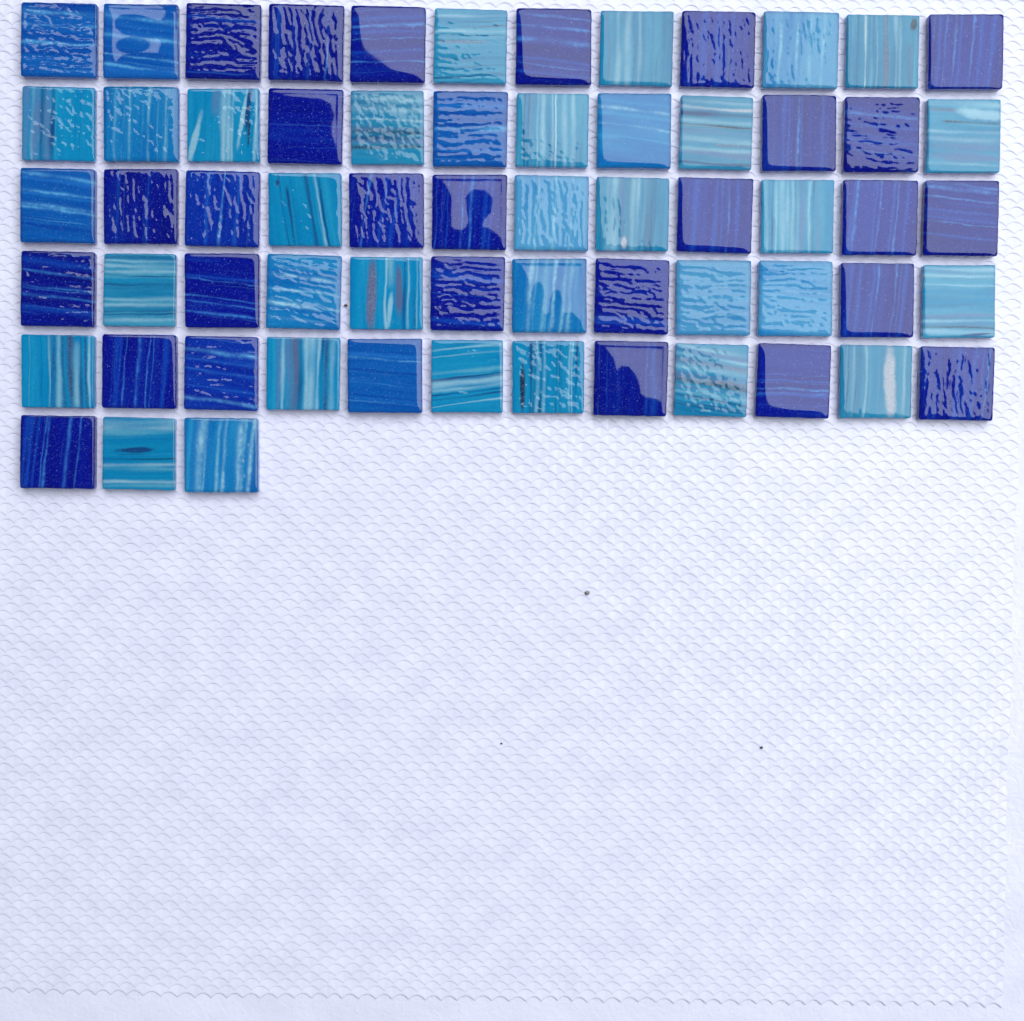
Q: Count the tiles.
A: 63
